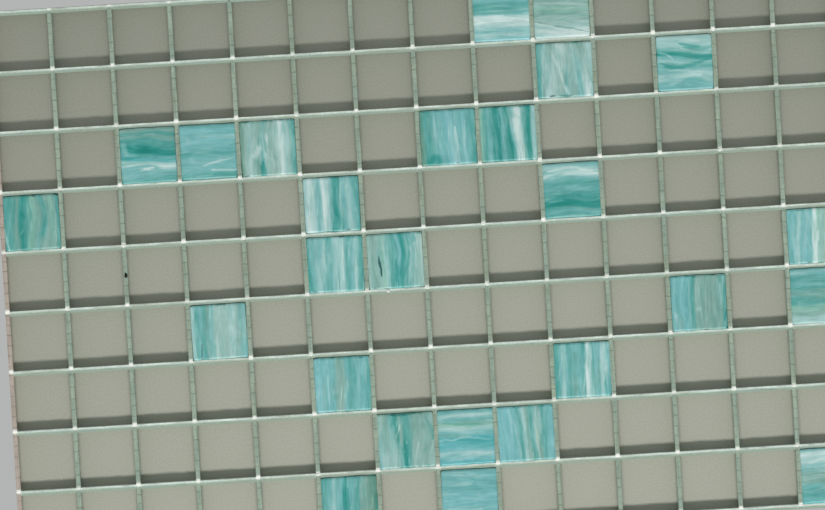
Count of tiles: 26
